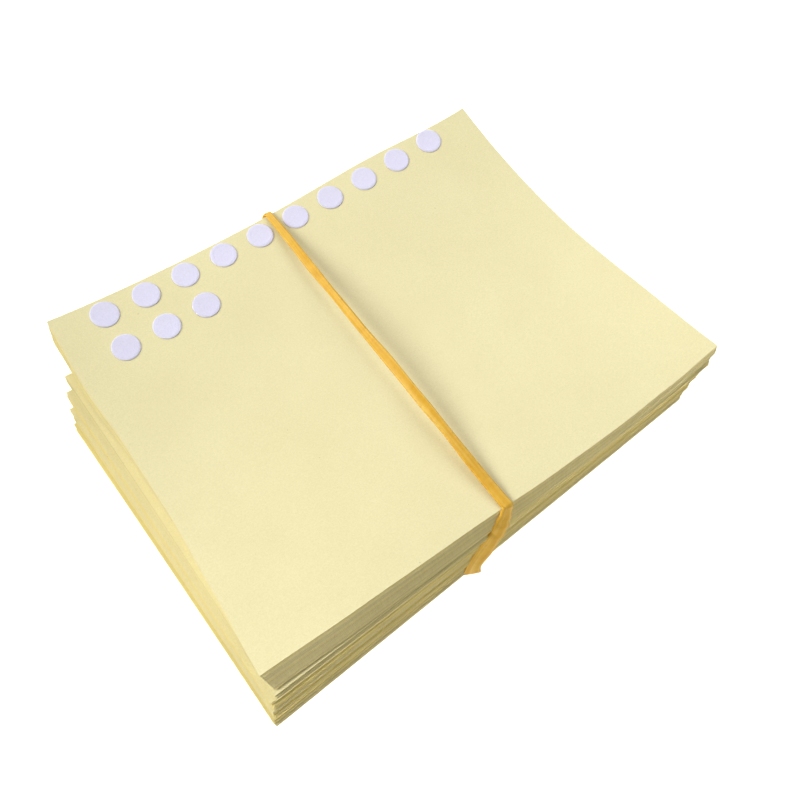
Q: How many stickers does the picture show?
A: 13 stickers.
